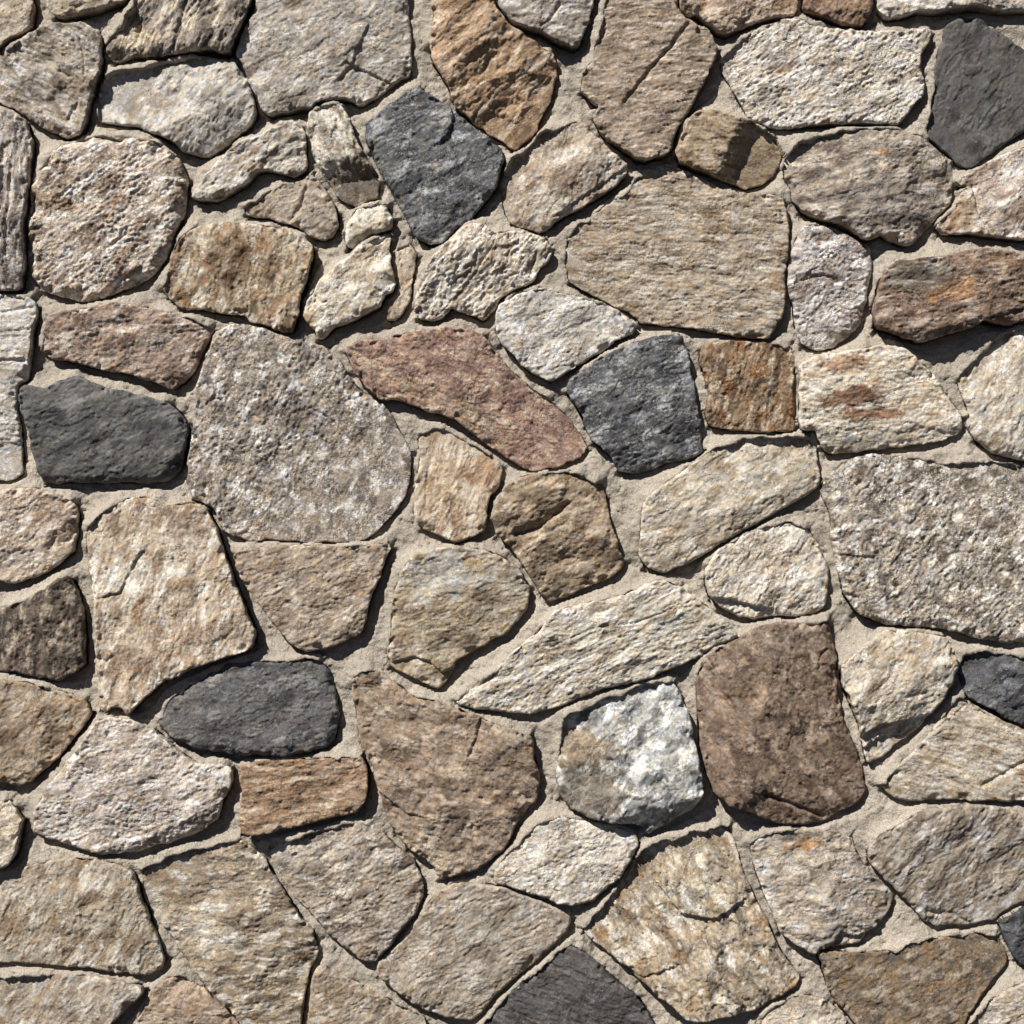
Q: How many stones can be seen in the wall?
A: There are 80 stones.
